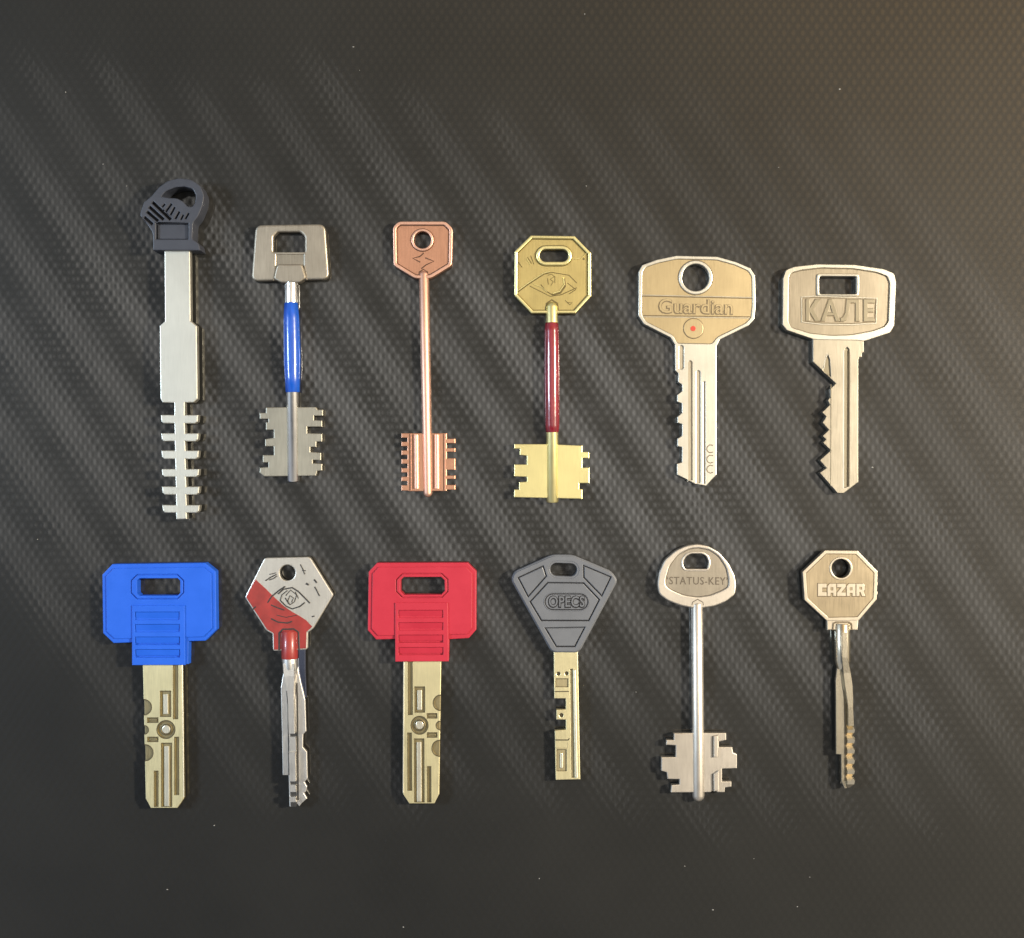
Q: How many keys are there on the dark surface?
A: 12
